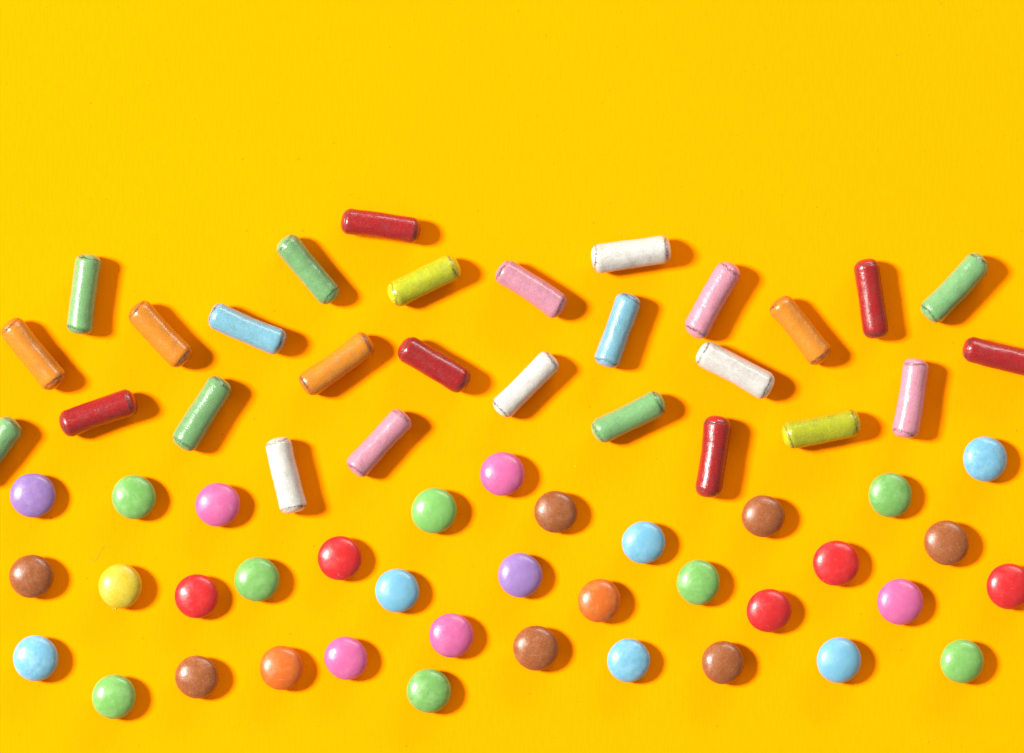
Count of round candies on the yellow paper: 36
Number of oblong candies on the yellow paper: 28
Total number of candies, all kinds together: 64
